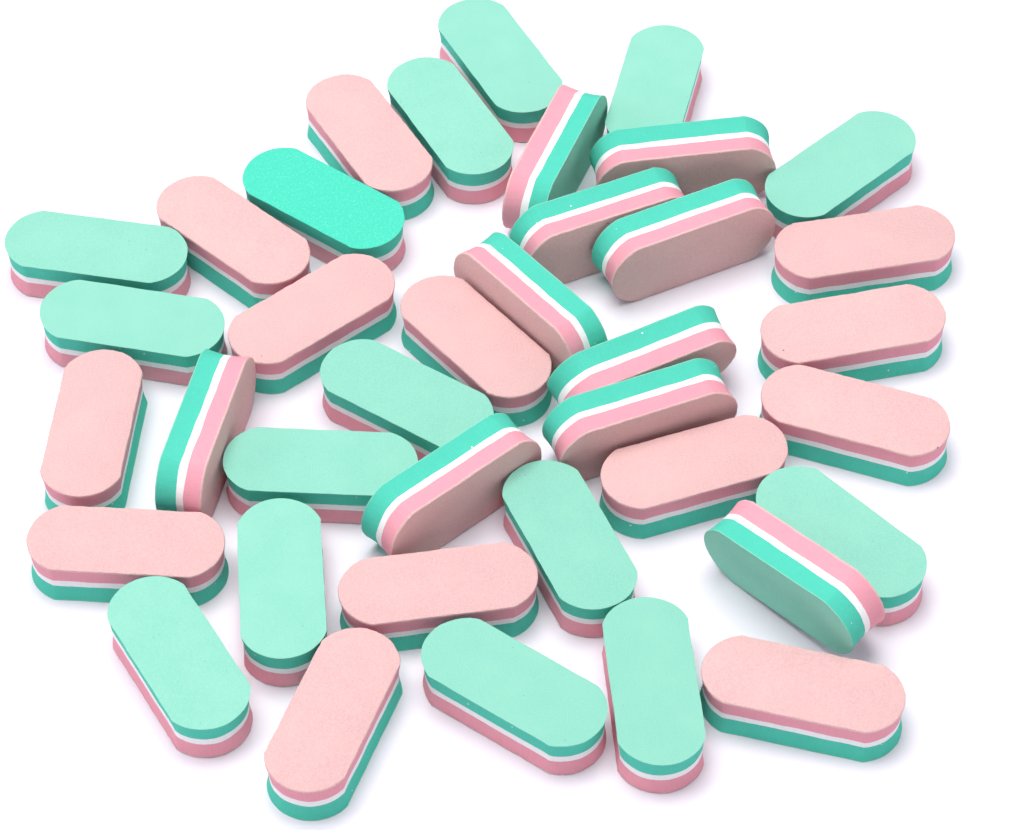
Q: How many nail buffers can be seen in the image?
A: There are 38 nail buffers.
